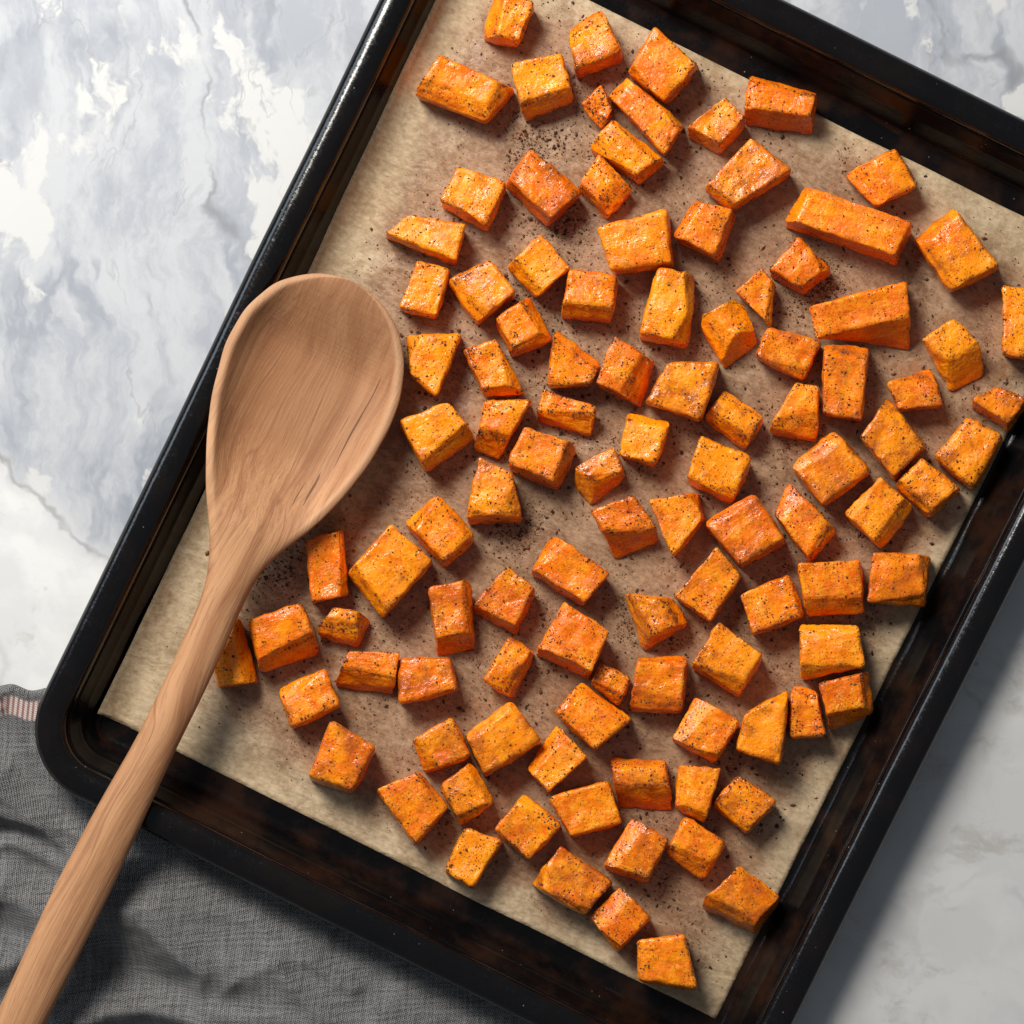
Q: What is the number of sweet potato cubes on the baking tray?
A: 106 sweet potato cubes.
